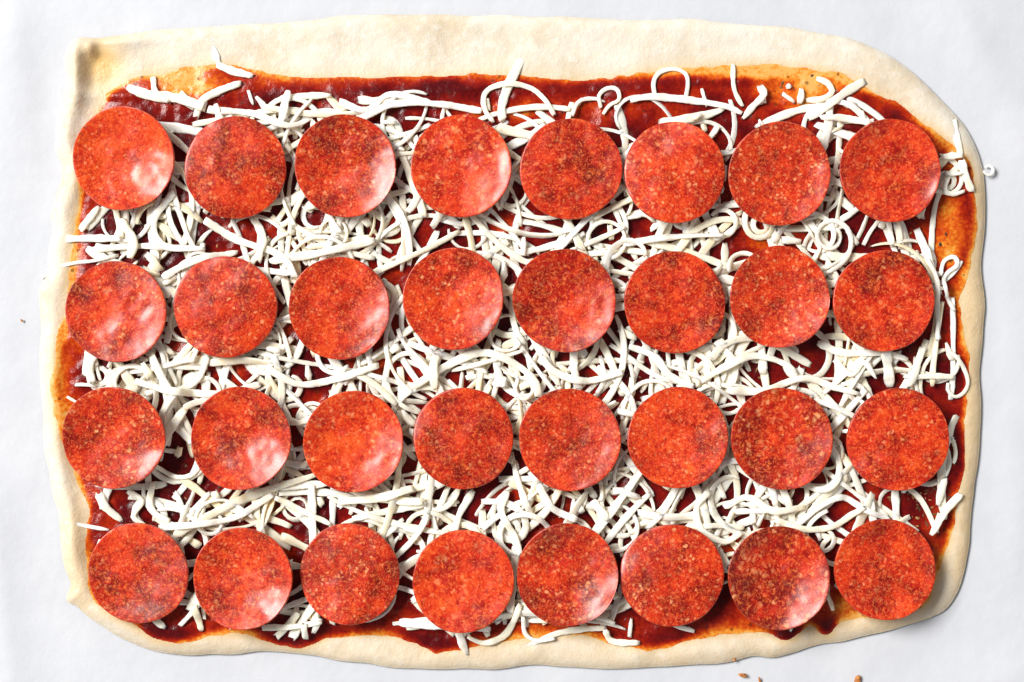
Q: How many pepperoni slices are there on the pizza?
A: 32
